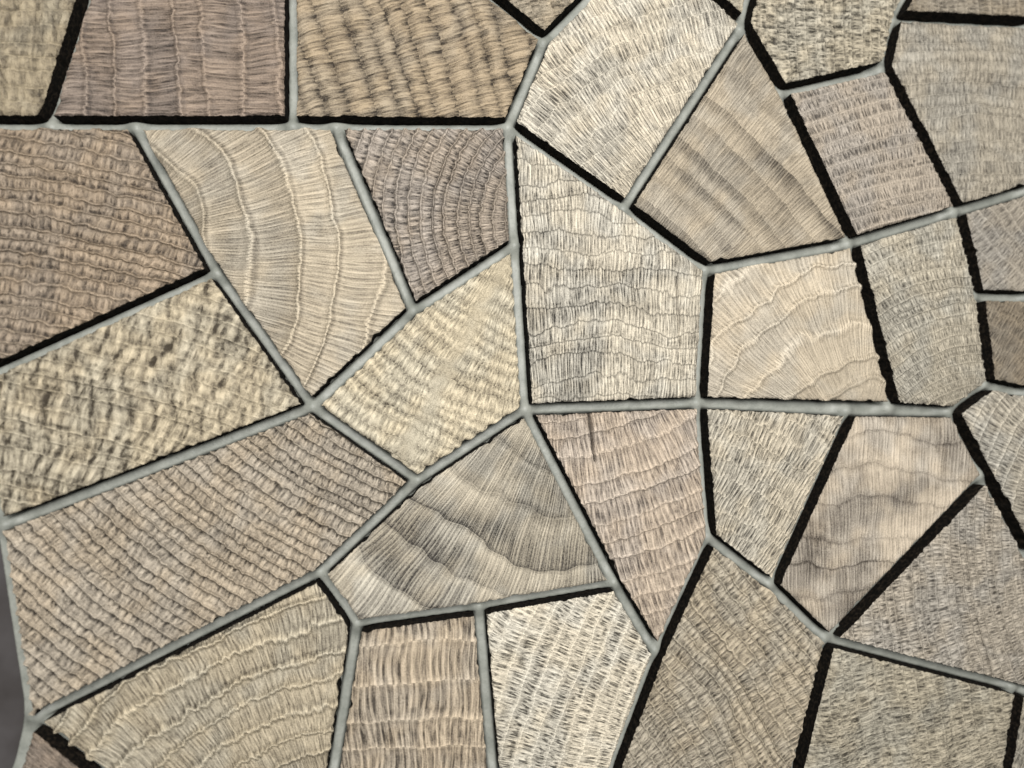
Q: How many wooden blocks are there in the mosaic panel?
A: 35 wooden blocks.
